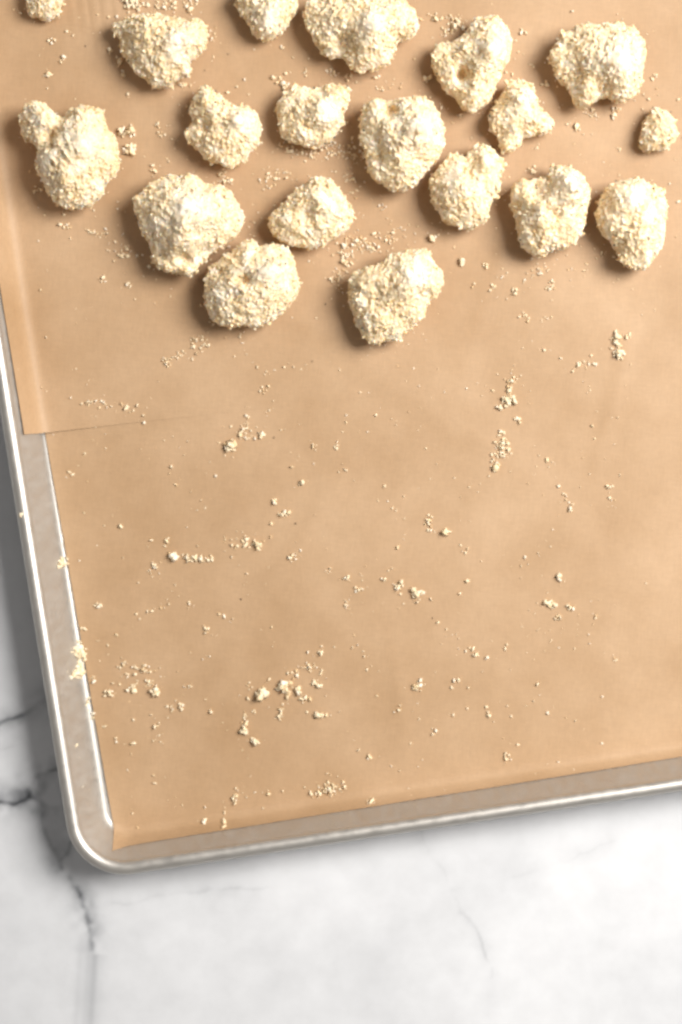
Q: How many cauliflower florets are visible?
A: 19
